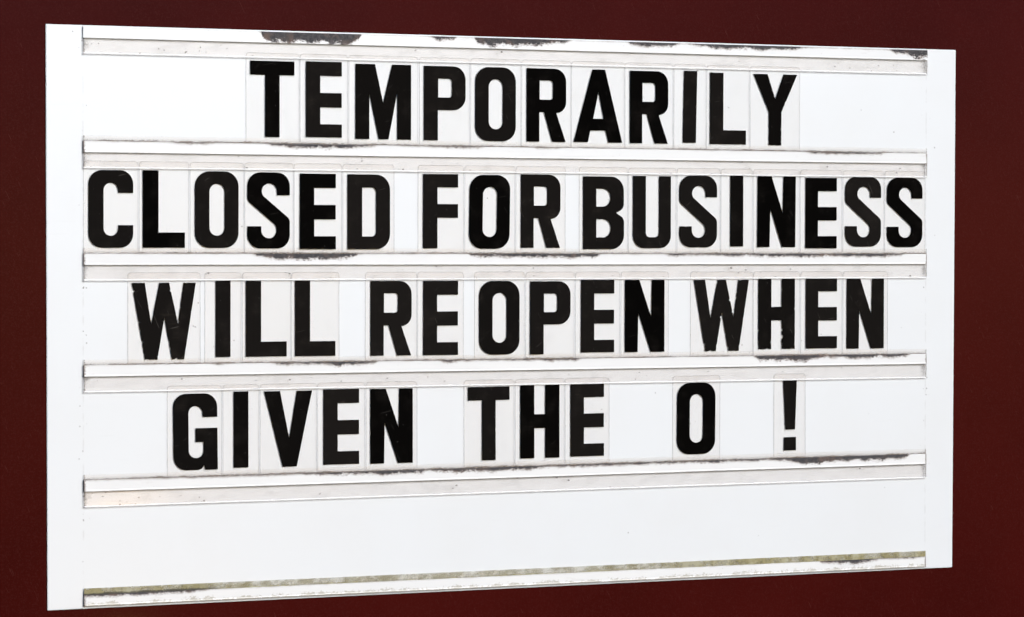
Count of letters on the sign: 51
